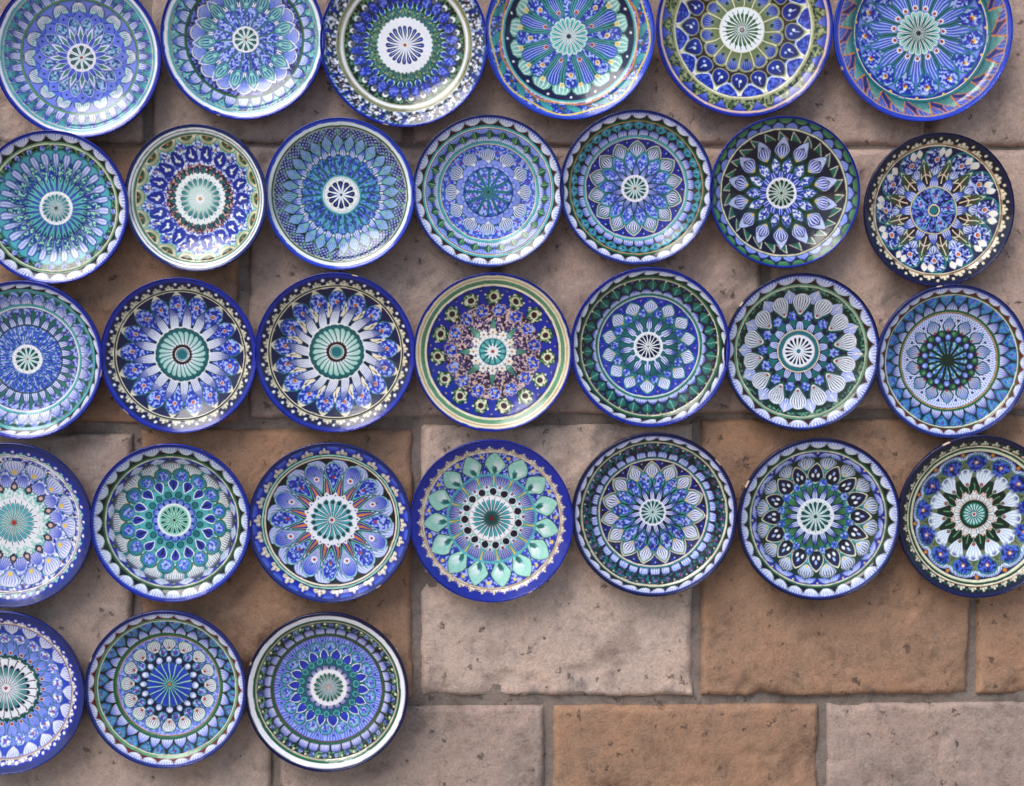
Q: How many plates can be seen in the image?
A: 30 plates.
